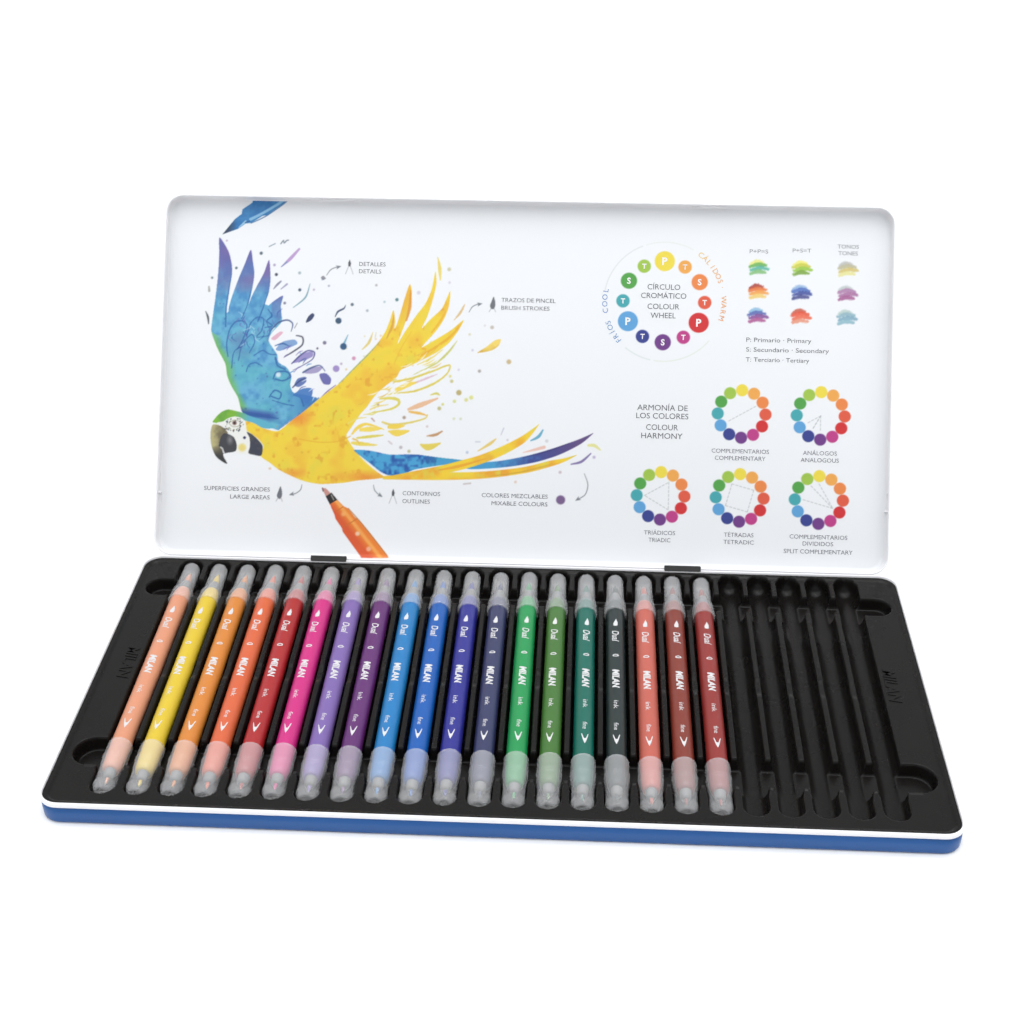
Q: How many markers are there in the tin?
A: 19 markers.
